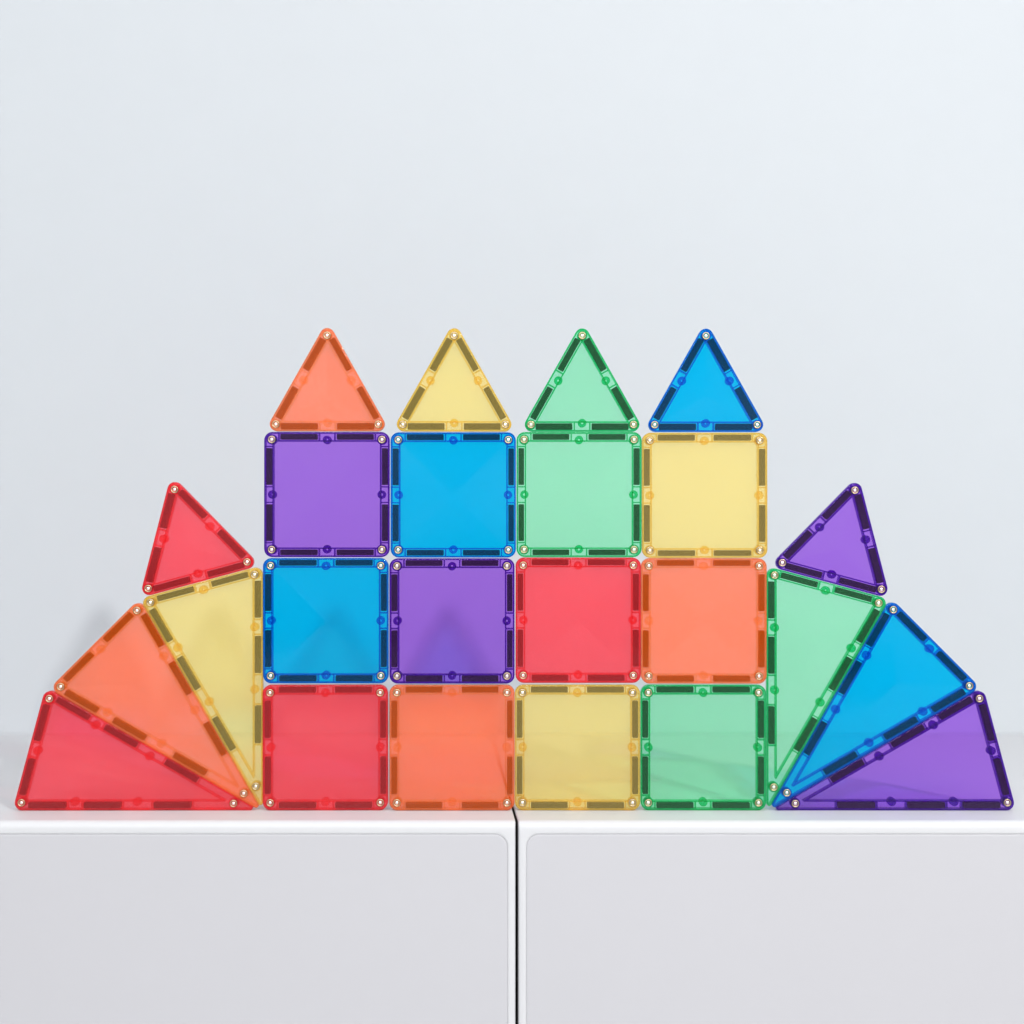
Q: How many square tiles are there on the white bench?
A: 12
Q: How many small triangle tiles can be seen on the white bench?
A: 6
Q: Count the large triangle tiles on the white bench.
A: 6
